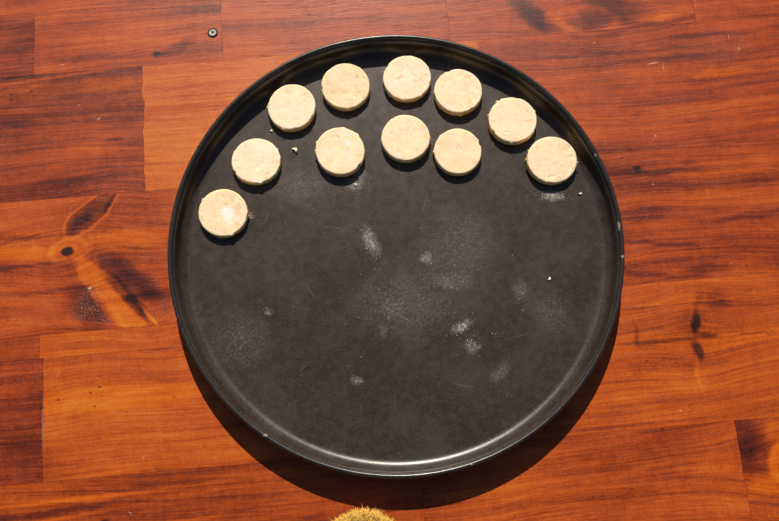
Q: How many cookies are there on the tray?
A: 11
